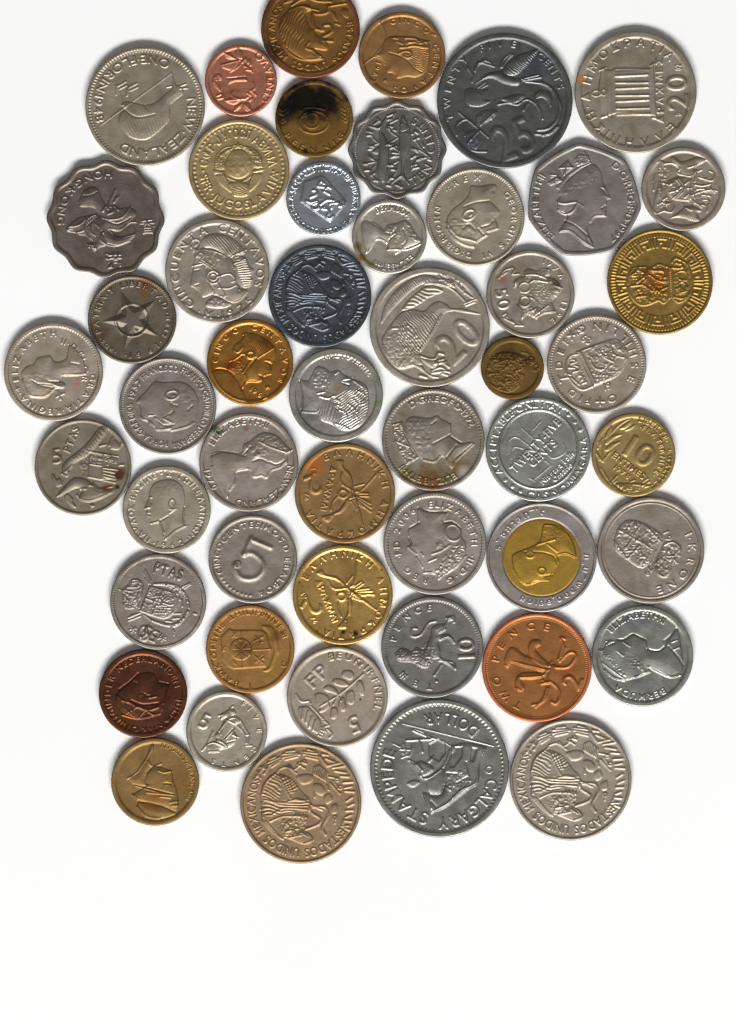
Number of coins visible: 51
